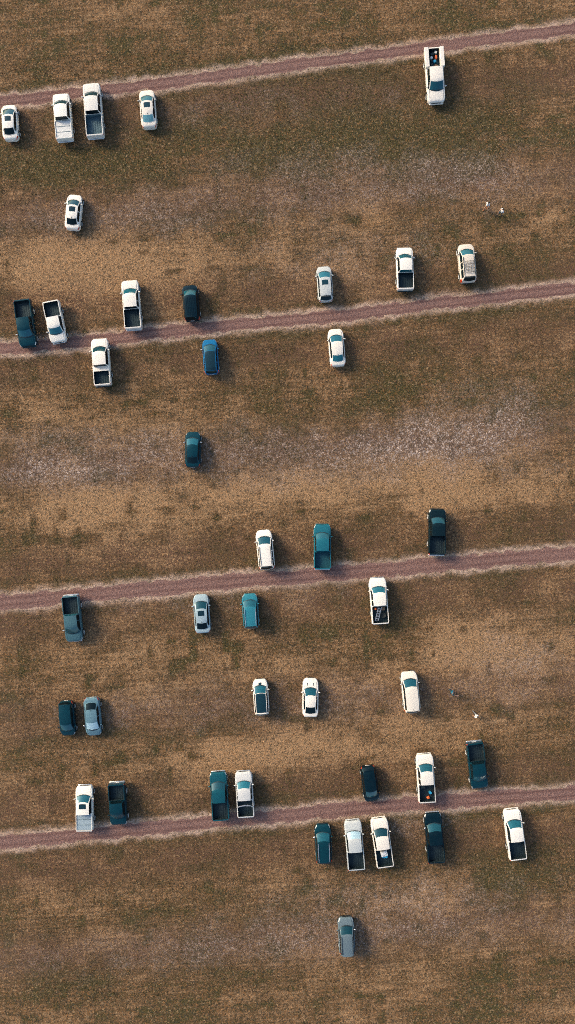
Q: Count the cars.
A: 20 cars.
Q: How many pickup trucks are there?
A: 22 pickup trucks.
